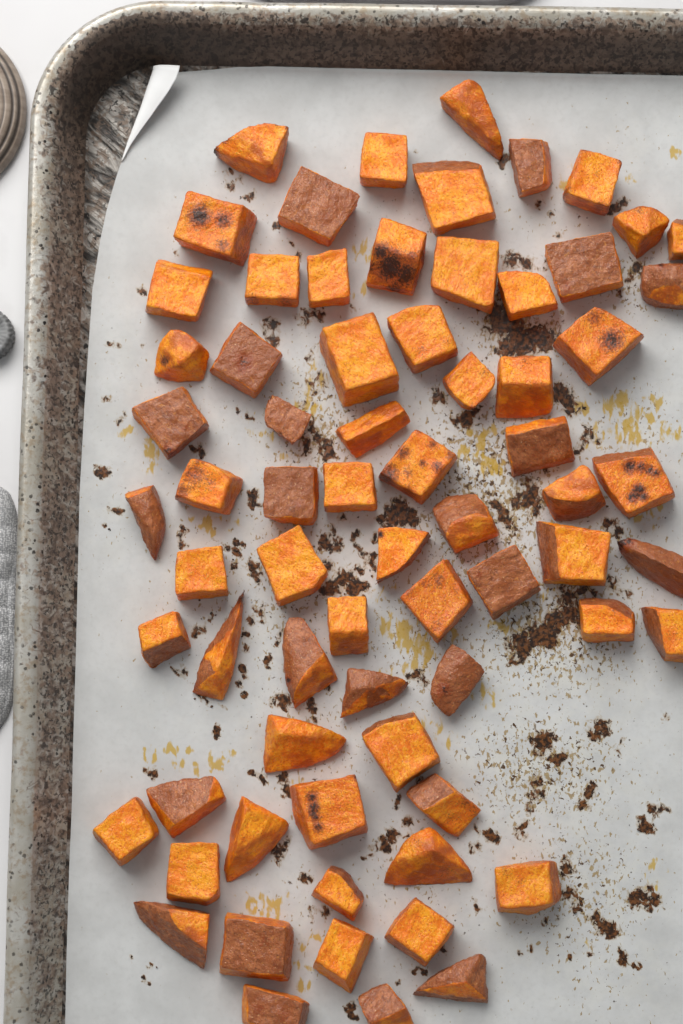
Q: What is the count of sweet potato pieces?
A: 70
